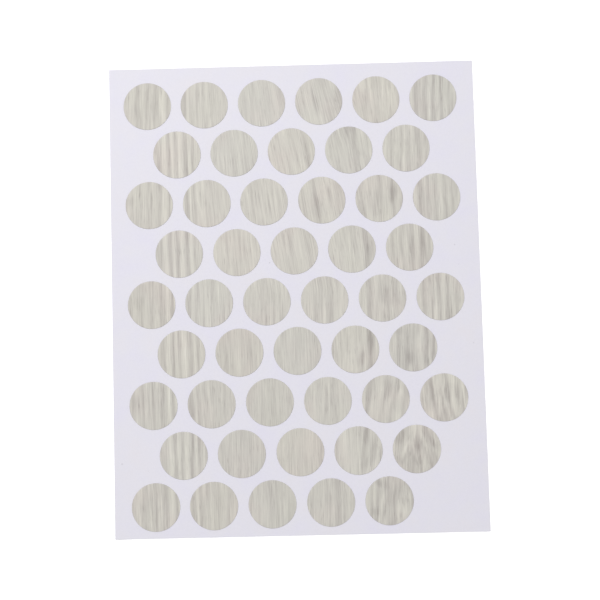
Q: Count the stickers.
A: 49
